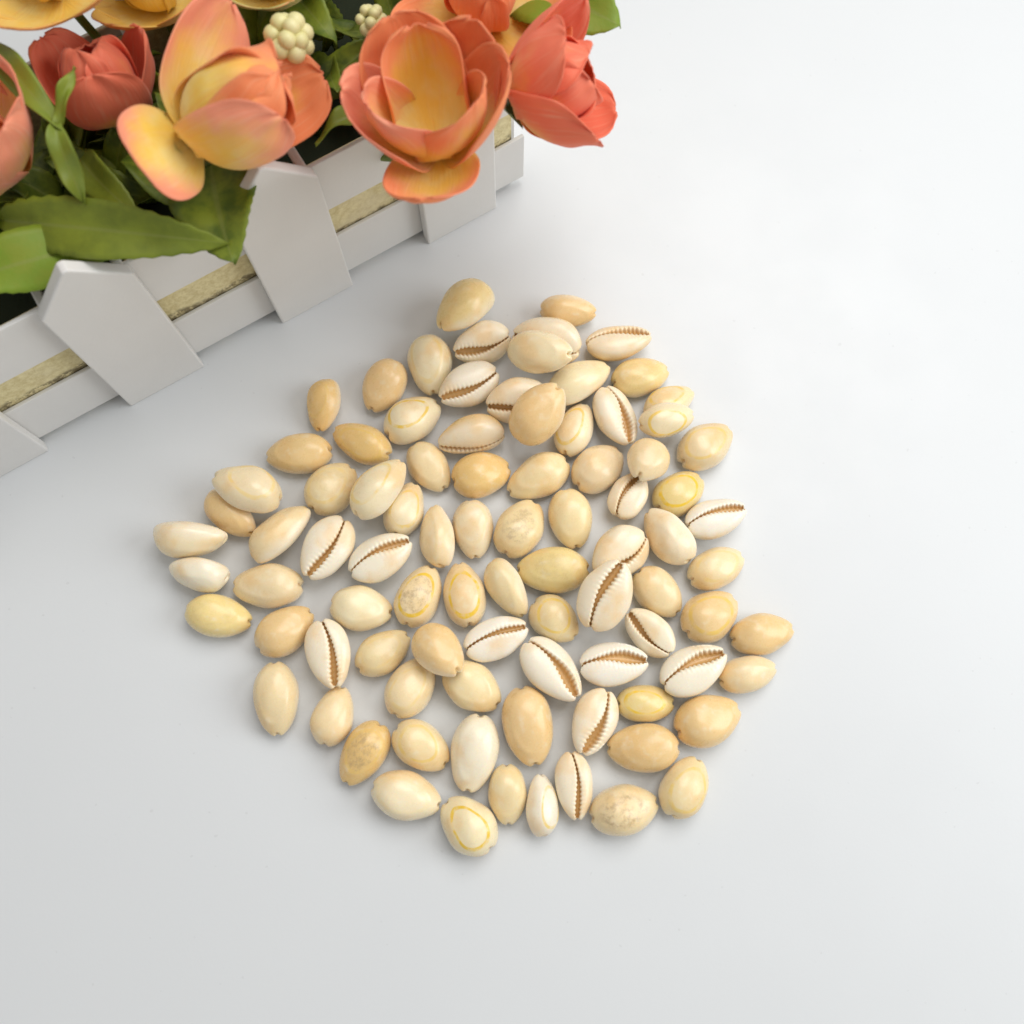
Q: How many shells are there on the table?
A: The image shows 89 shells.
